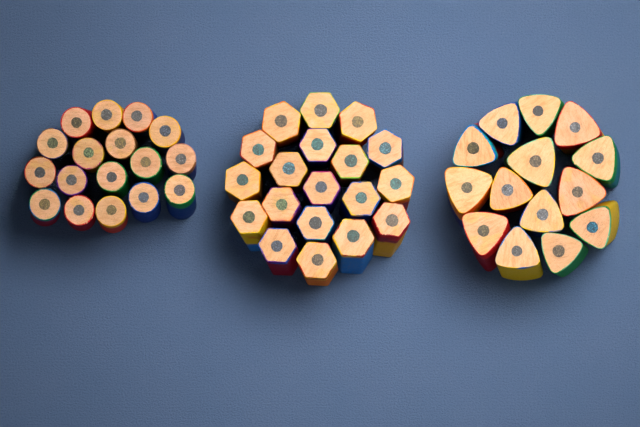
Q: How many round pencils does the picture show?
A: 17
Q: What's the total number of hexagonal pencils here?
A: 19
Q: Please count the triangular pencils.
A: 14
